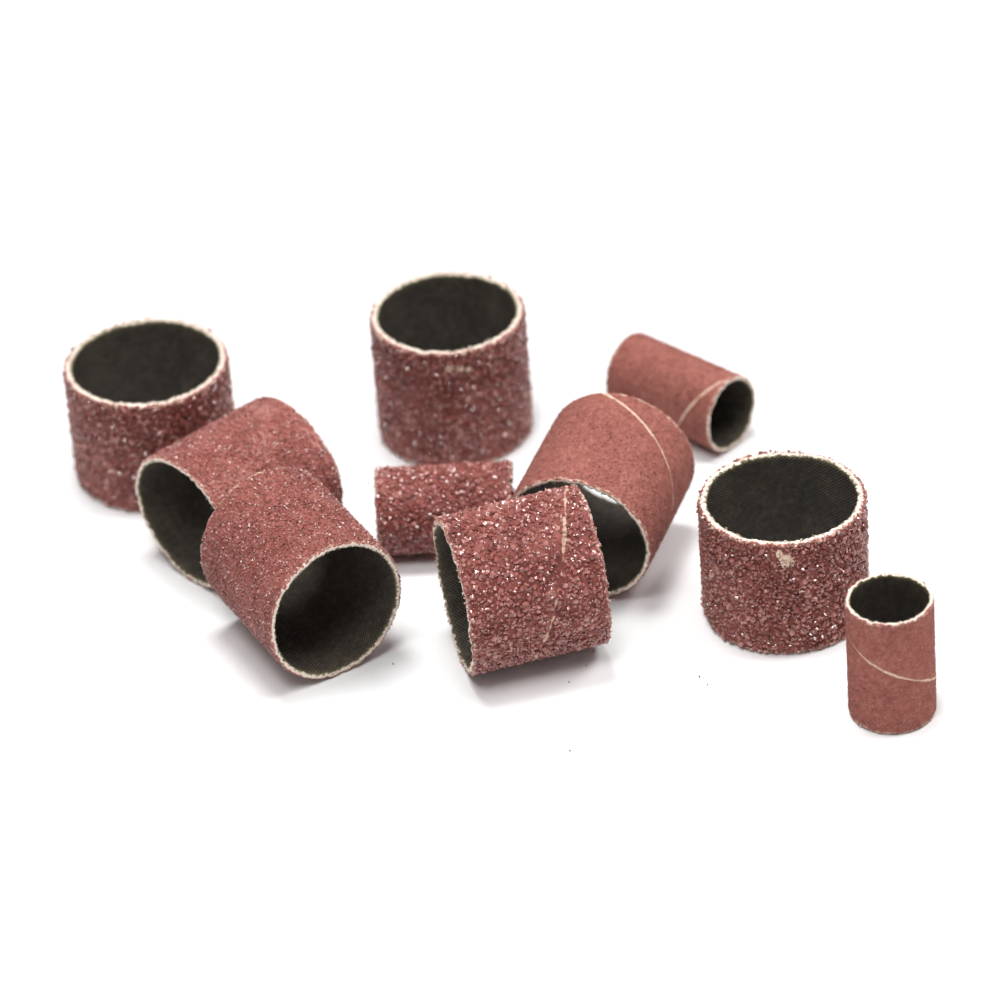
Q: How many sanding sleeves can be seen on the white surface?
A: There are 10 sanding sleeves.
